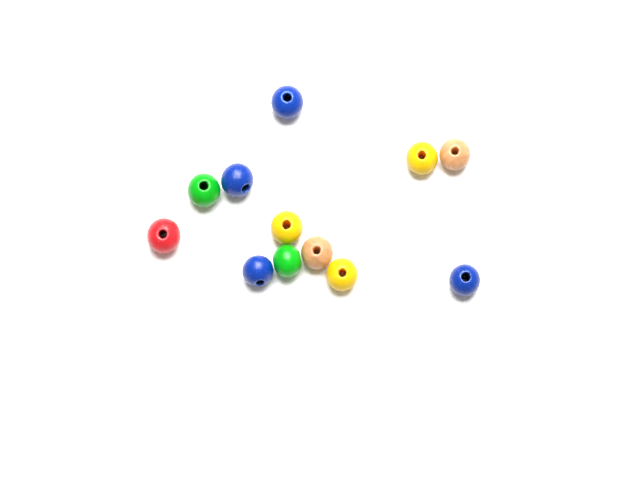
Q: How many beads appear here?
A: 12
